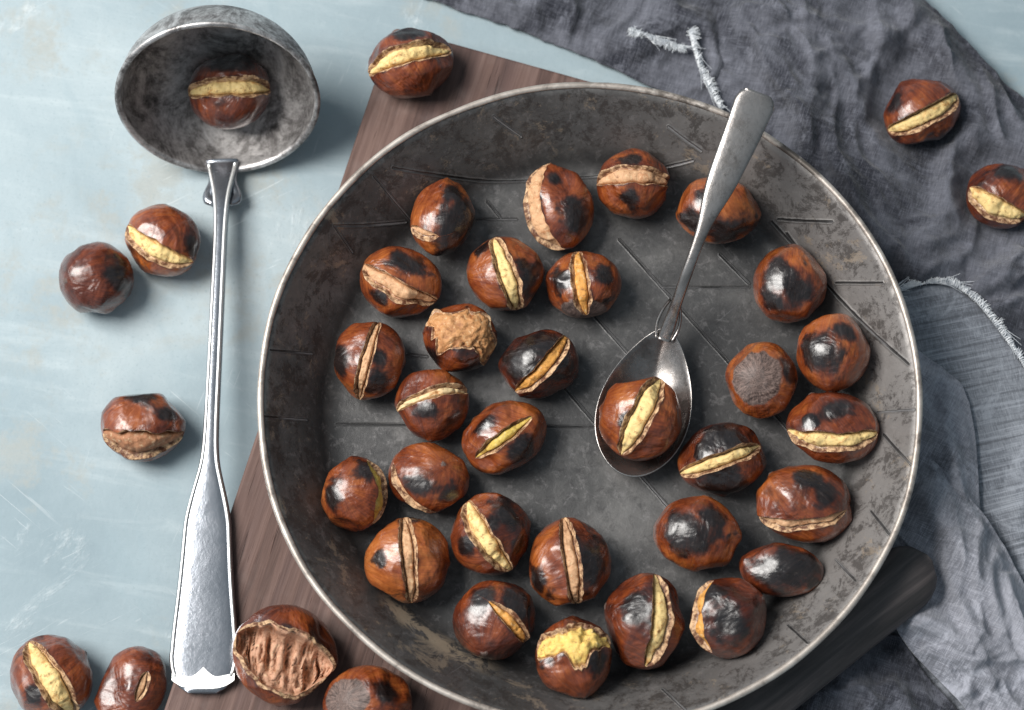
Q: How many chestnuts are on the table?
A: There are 41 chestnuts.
